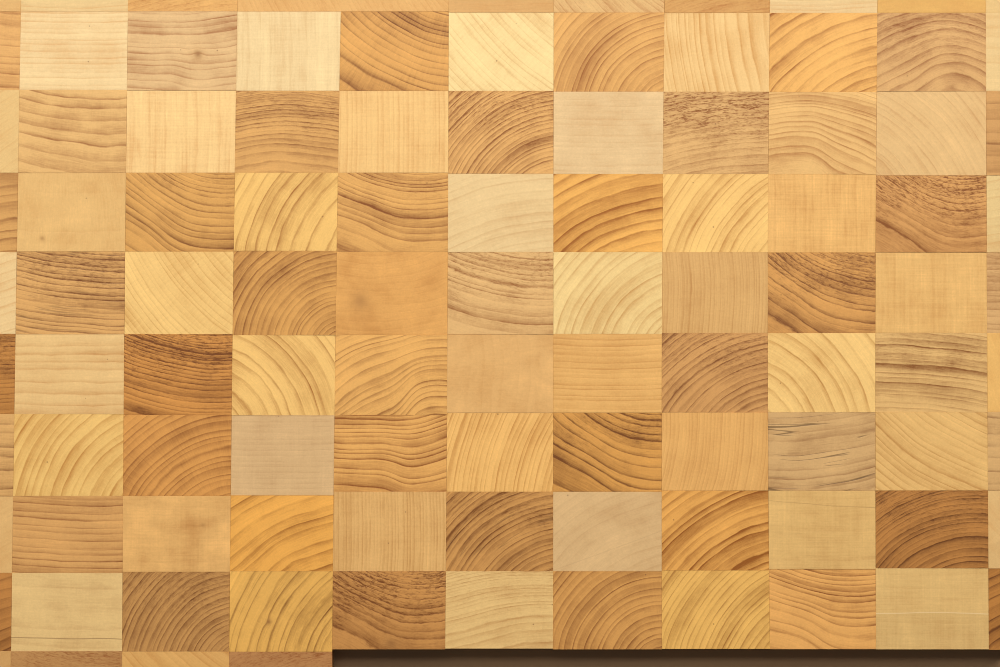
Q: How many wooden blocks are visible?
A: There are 102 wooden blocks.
